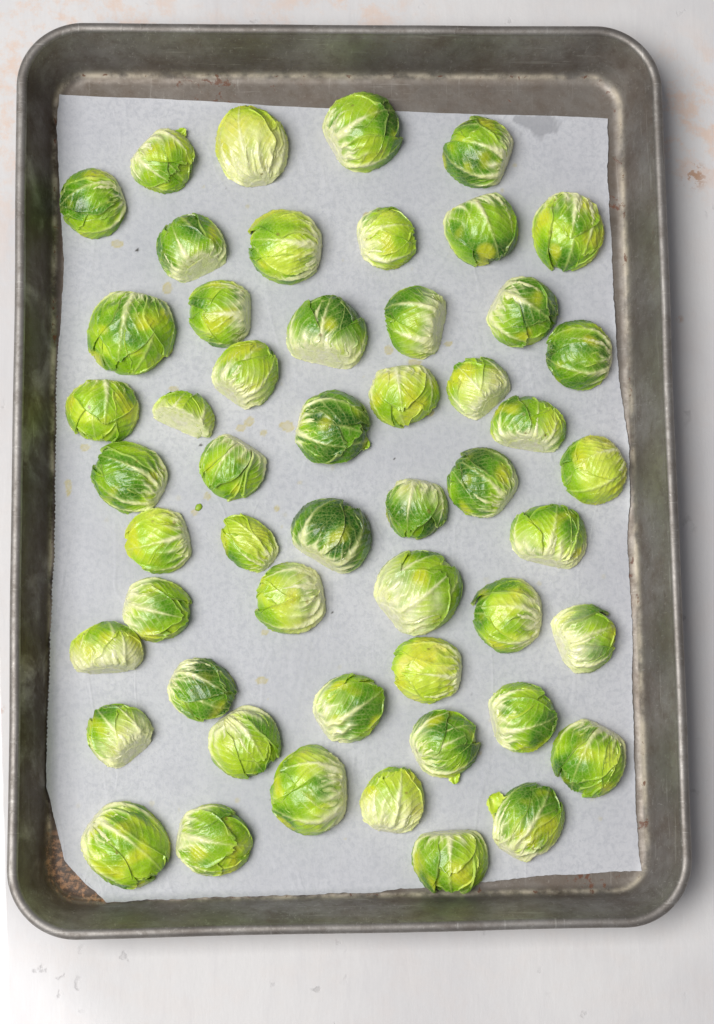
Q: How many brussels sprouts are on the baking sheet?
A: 52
